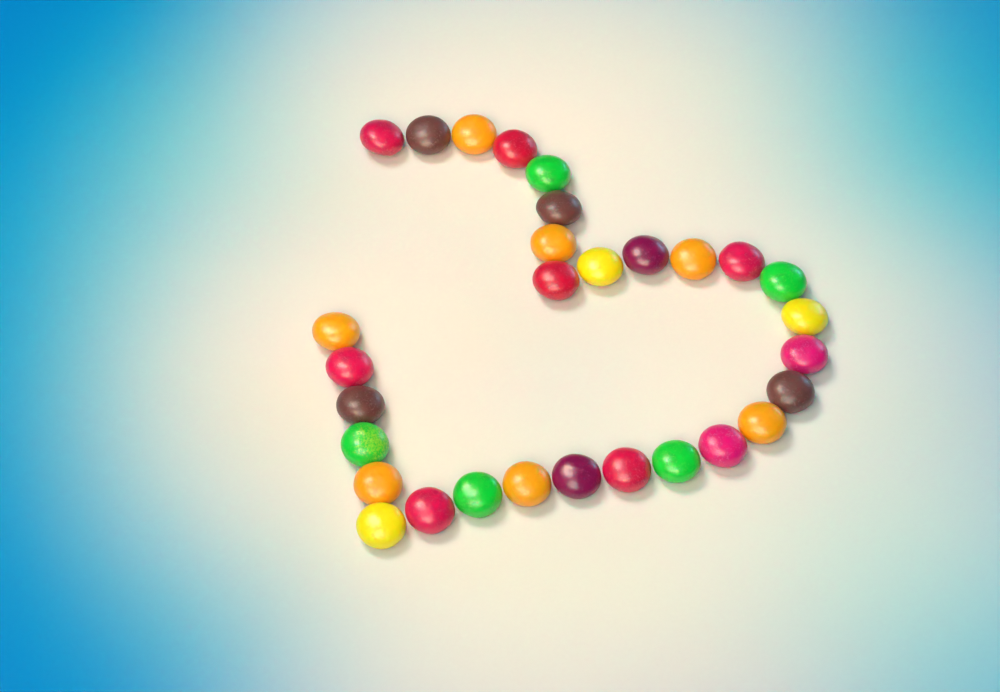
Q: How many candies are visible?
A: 30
